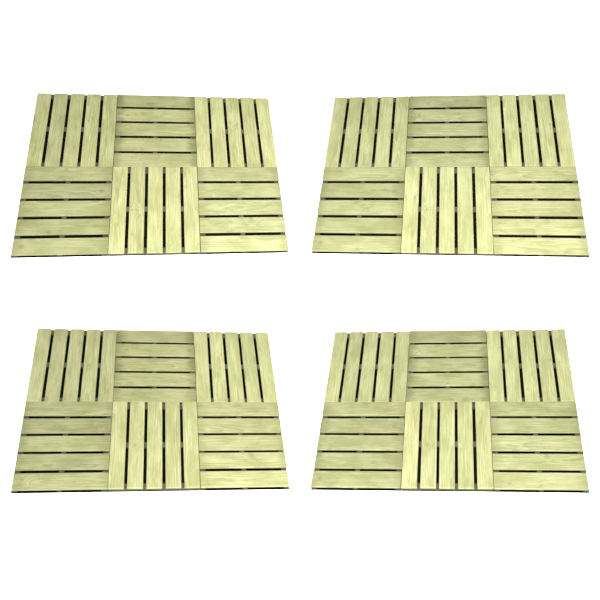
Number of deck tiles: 24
